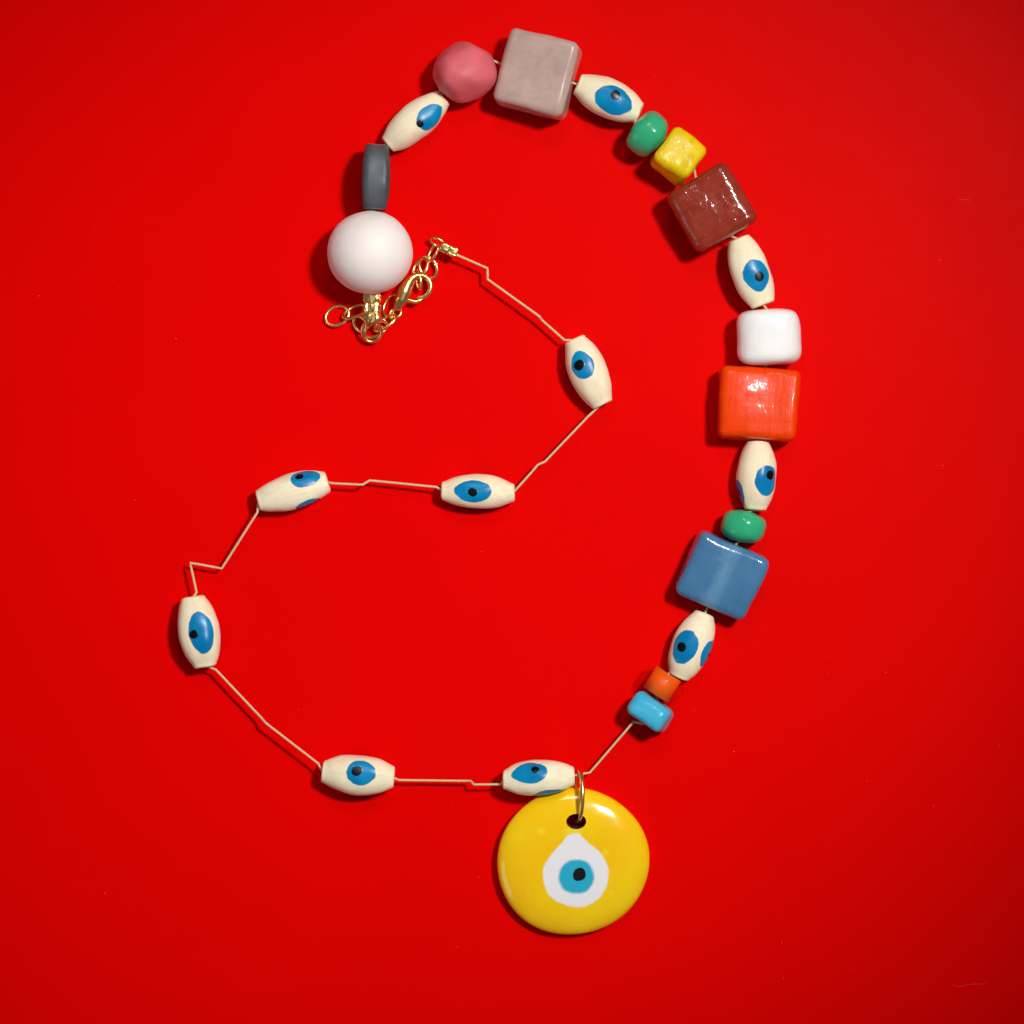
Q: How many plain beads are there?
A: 13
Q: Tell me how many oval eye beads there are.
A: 11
